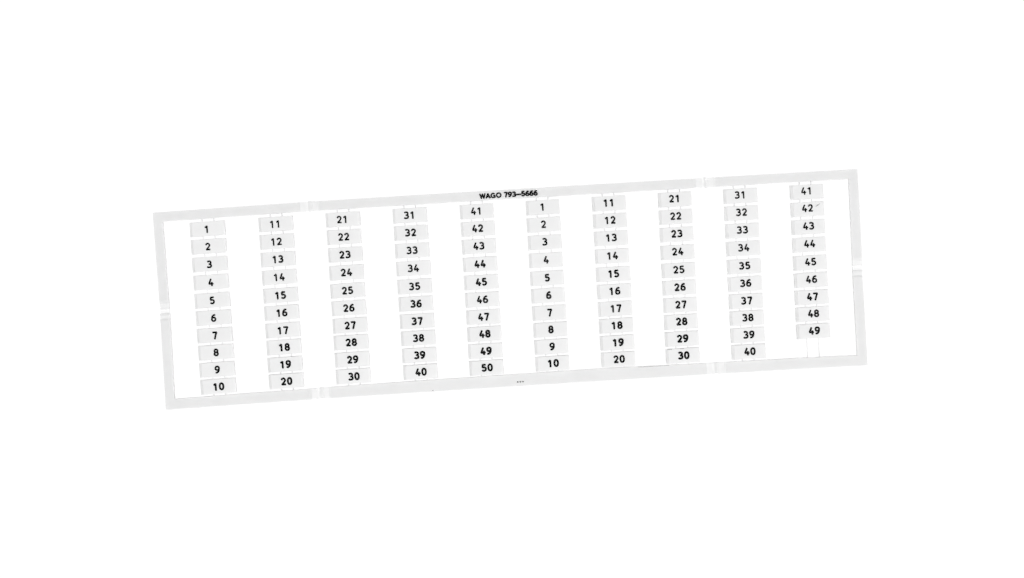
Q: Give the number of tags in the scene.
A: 99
